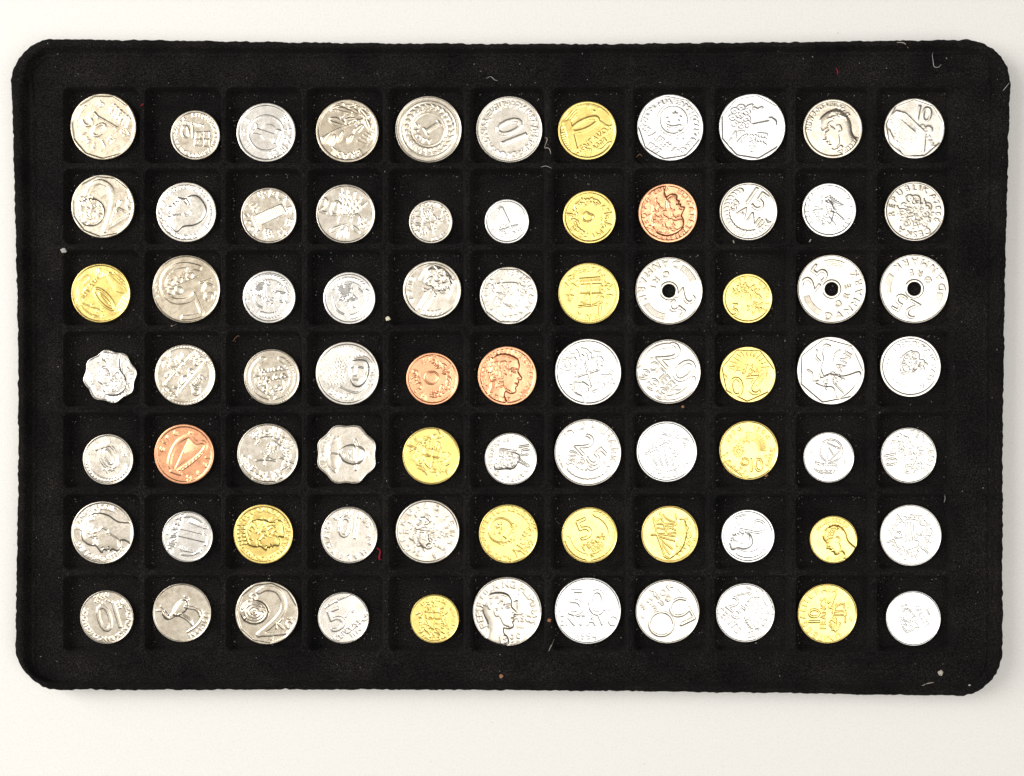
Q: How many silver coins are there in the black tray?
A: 58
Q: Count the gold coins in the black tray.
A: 15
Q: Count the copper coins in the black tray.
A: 4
